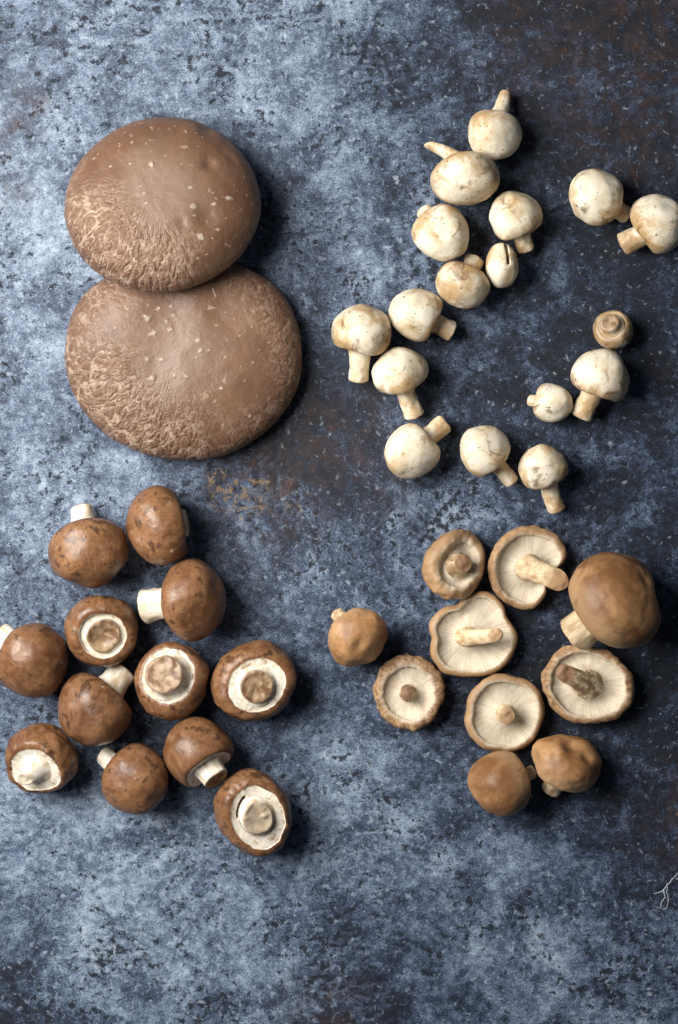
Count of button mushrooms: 17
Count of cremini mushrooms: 12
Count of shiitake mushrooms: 10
